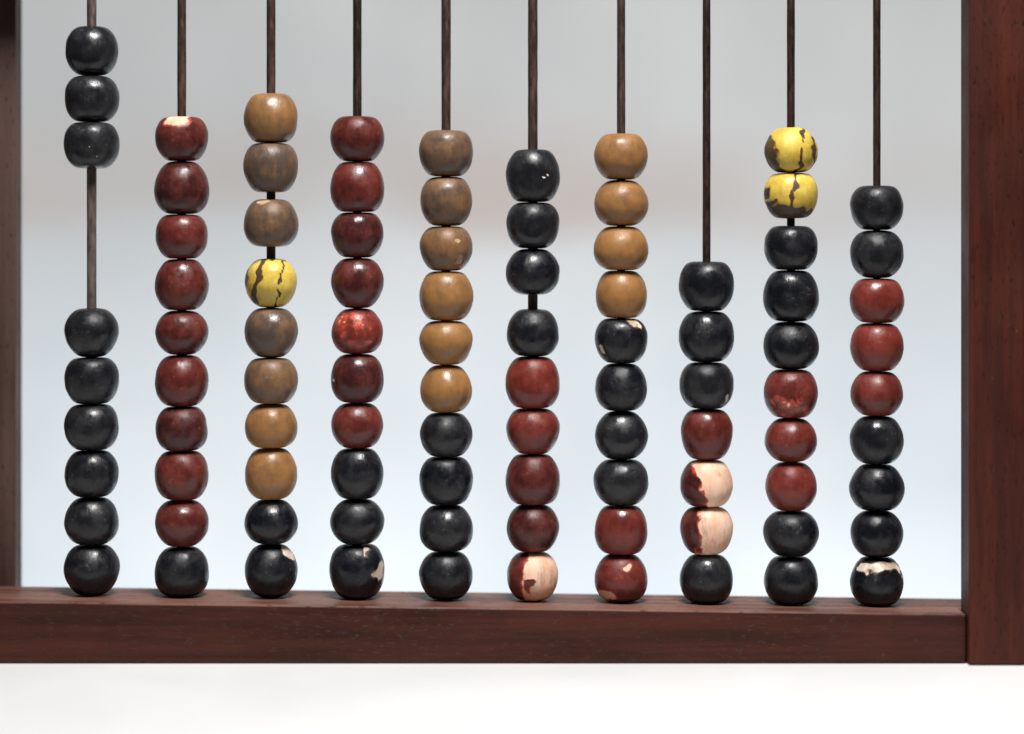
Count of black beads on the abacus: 42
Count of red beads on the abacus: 32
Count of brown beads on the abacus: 17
